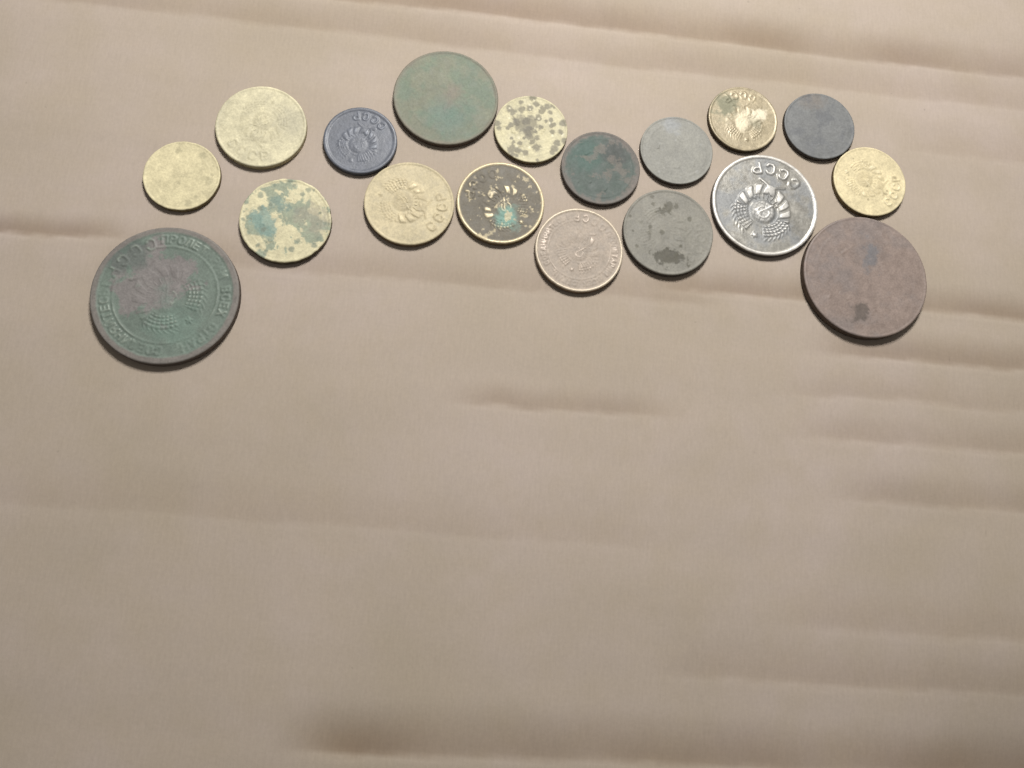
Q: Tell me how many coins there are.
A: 18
